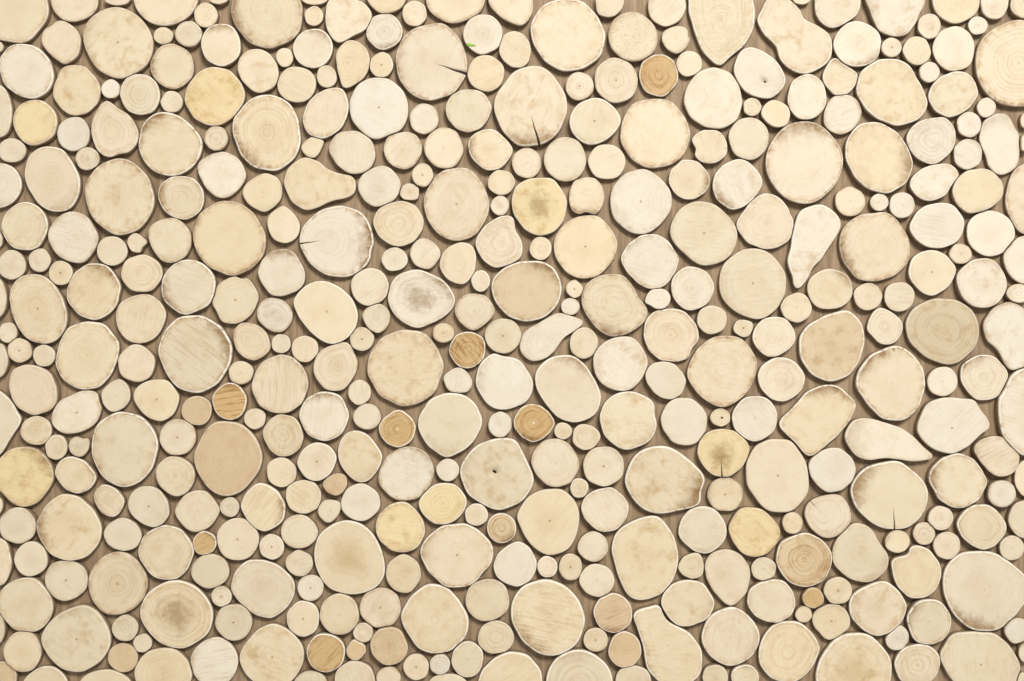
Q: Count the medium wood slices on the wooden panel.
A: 160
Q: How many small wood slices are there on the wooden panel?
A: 141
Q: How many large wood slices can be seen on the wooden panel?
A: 99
